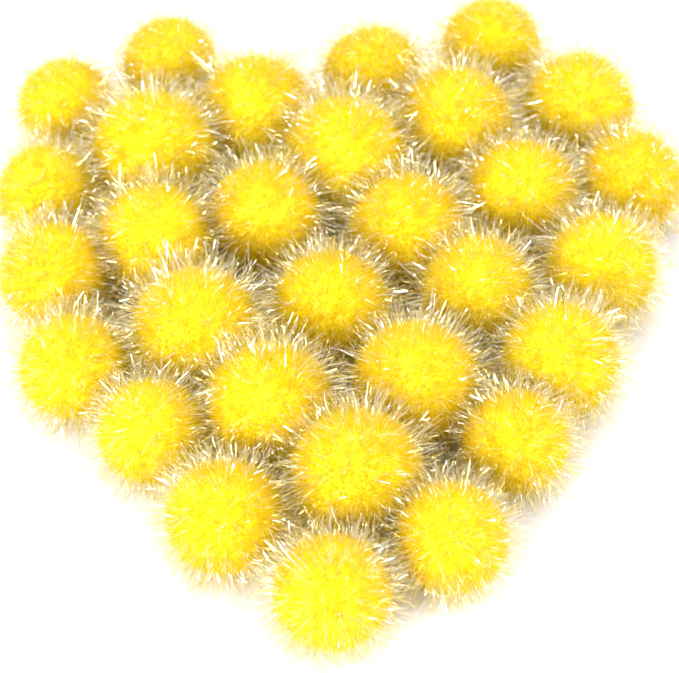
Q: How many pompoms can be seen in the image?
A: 30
